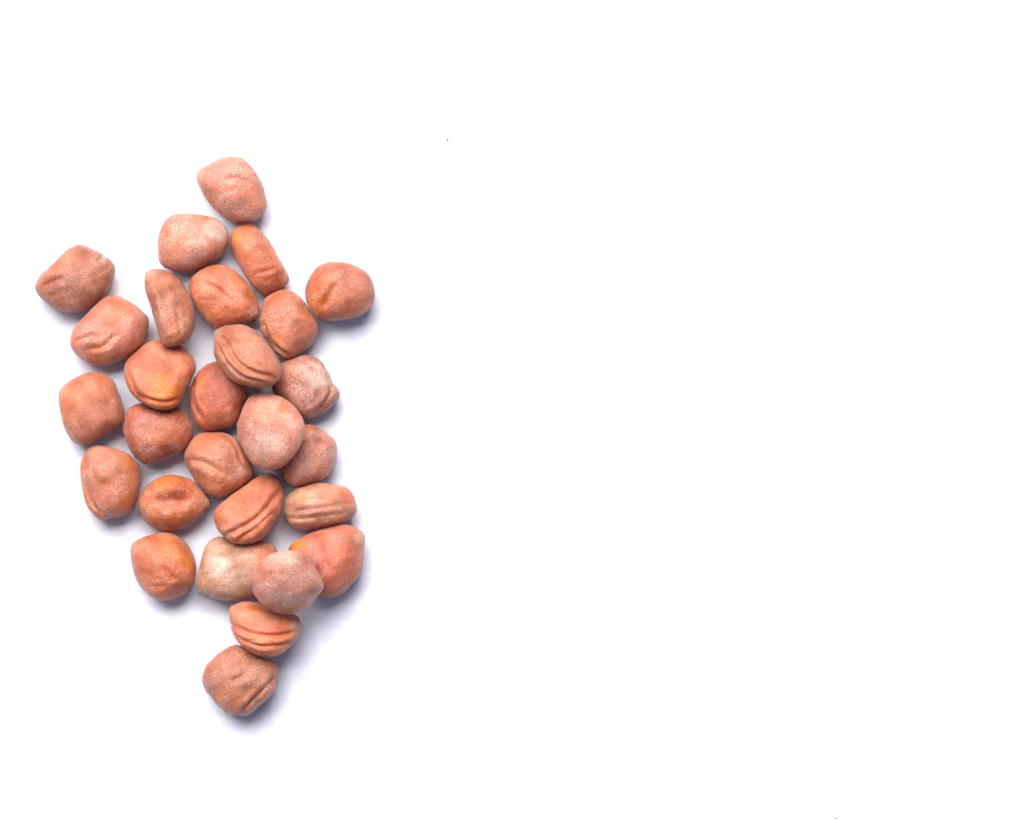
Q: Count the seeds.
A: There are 28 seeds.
